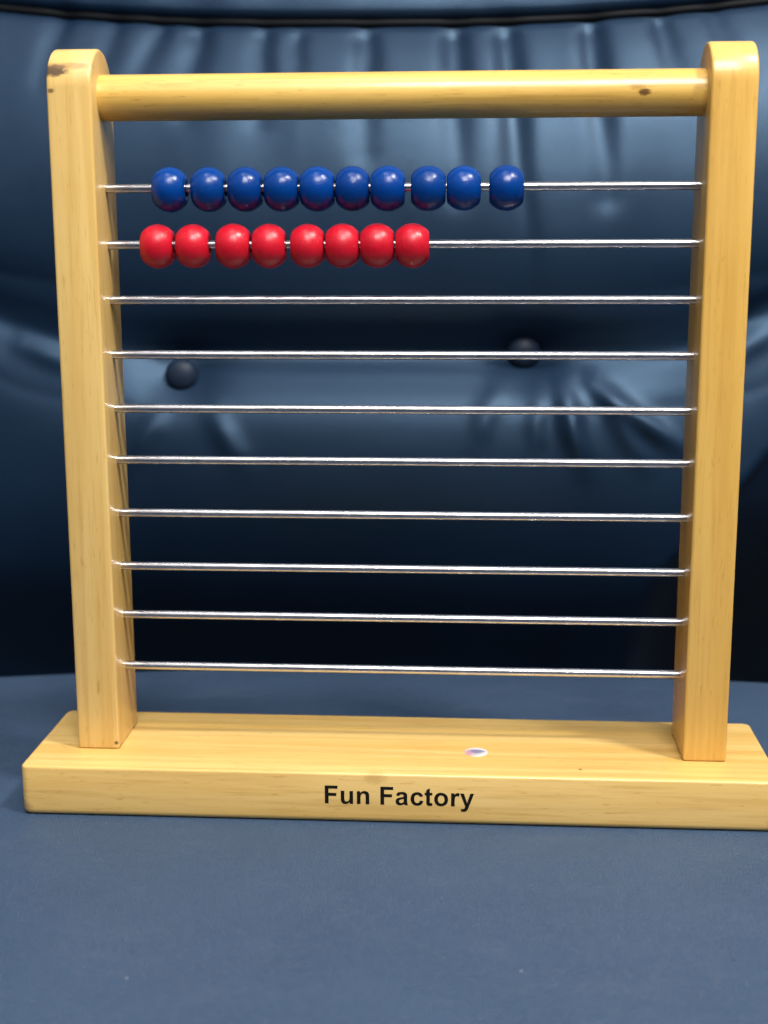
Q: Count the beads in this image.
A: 18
